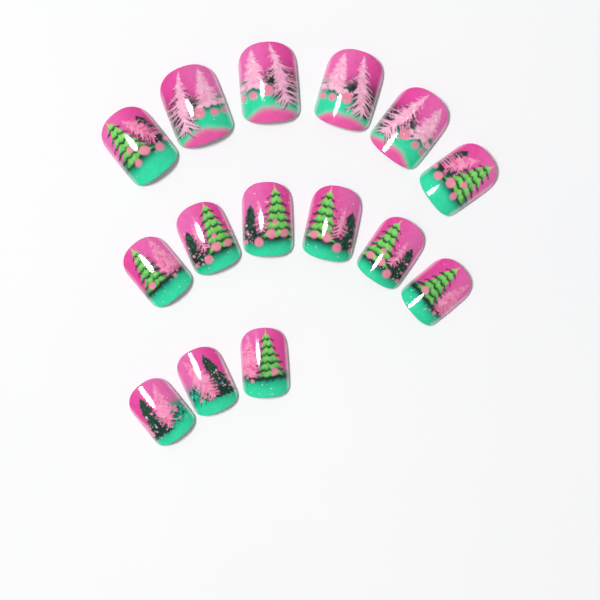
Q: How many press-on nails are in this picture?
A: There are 15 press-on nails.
